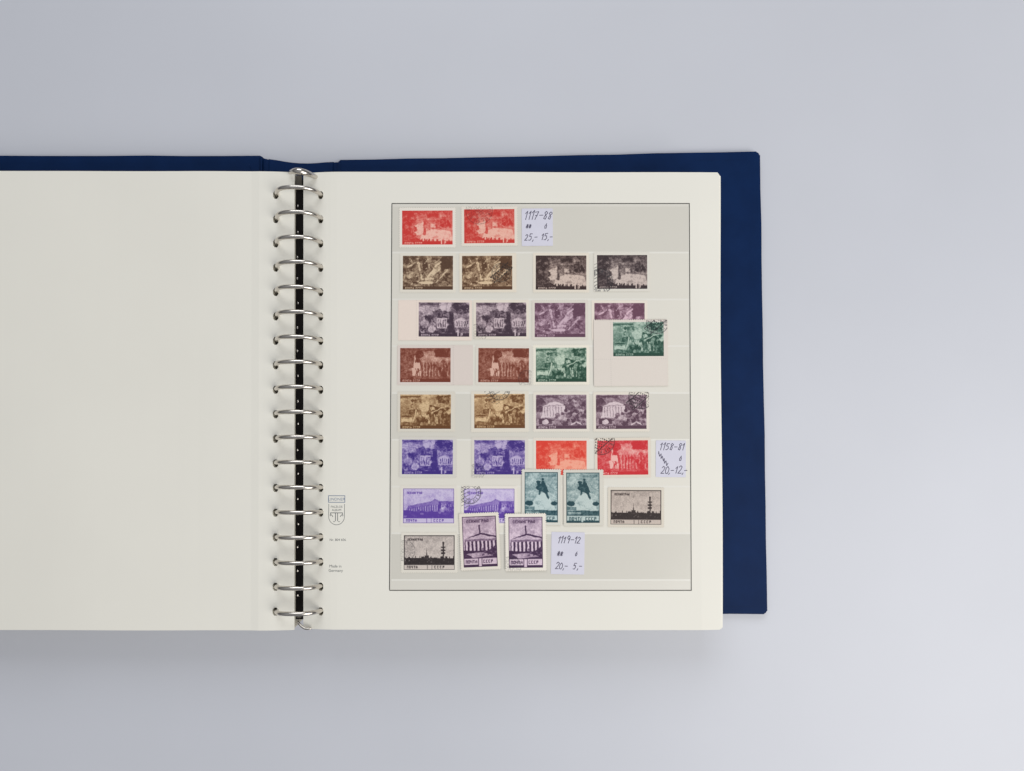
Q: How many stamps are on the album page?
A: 30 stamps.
